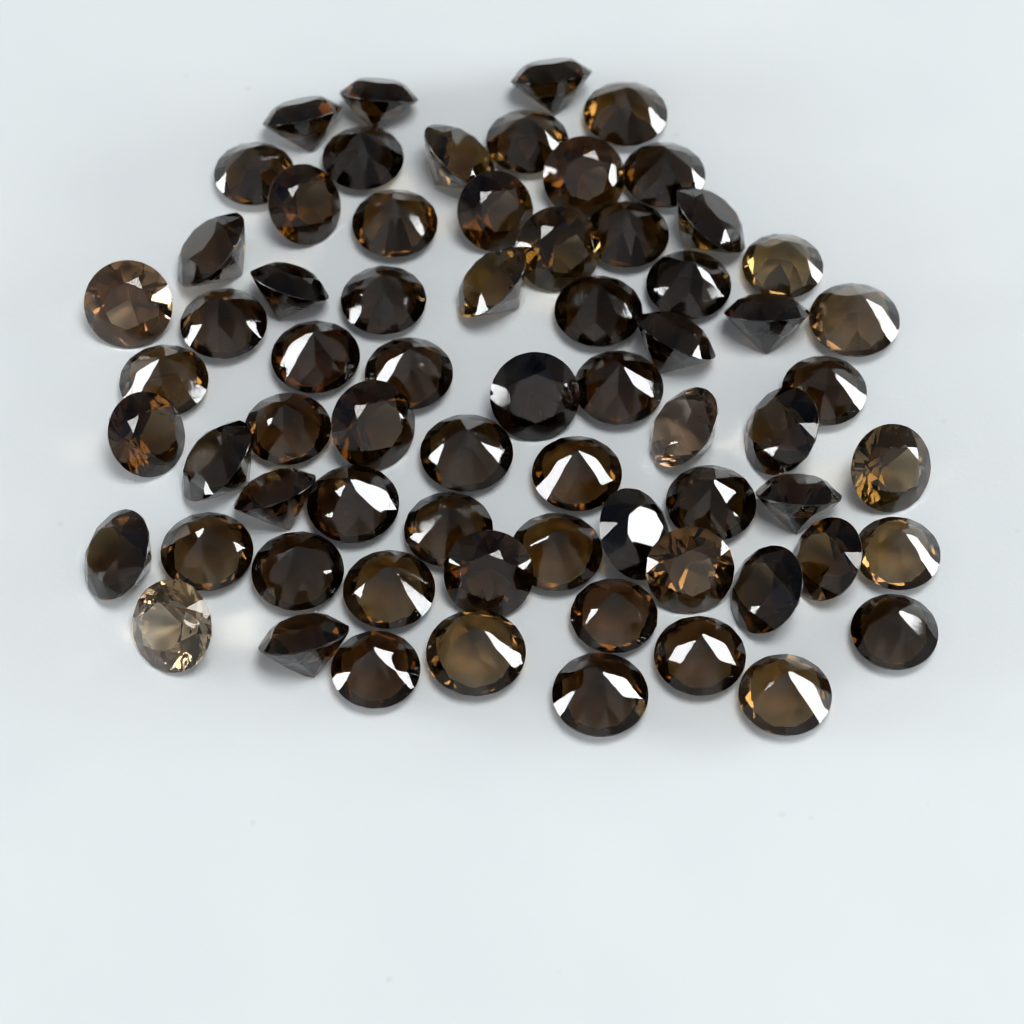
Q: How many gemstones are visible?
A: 68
